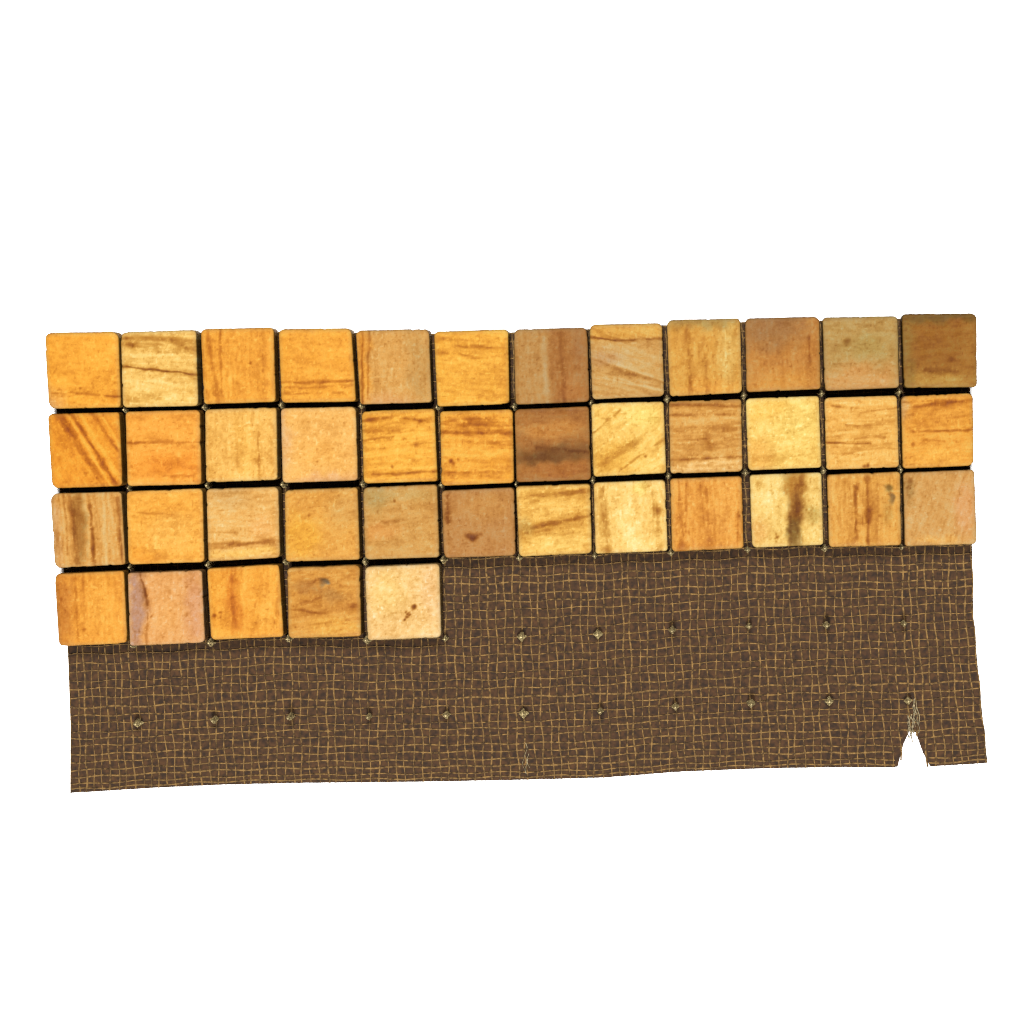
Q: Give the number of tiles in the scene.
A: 41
